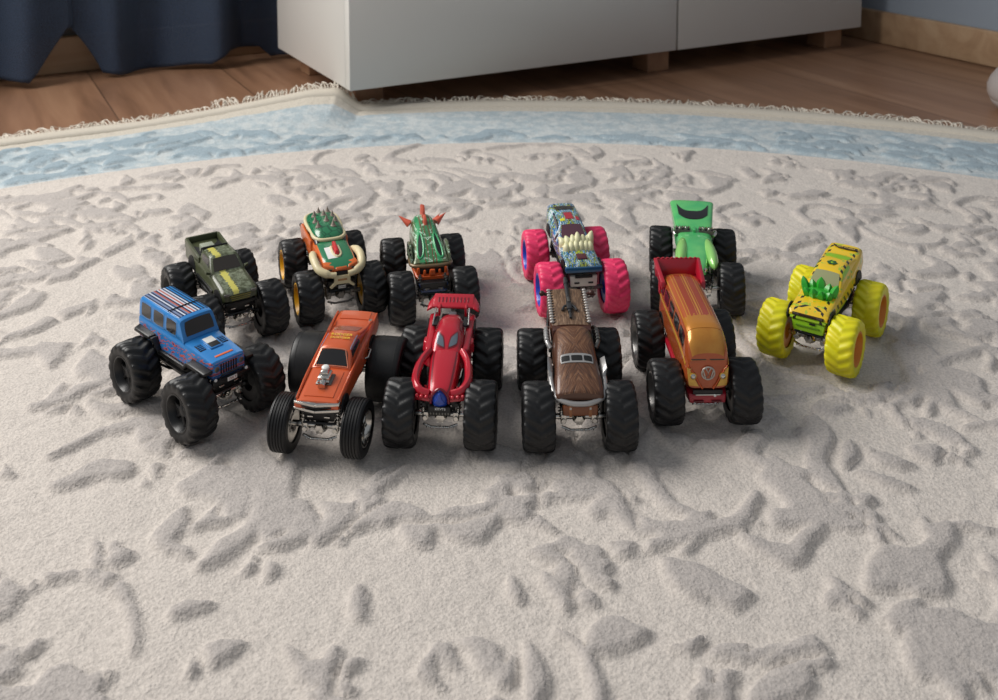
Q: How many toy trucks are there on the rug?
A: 11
